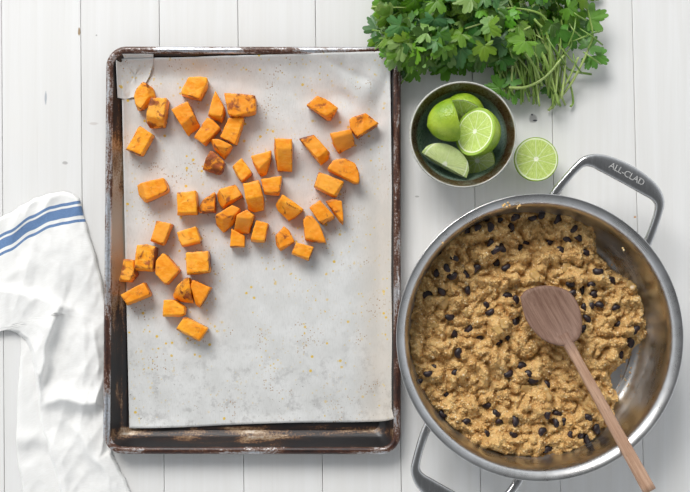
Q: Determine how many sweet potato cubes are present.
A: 47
